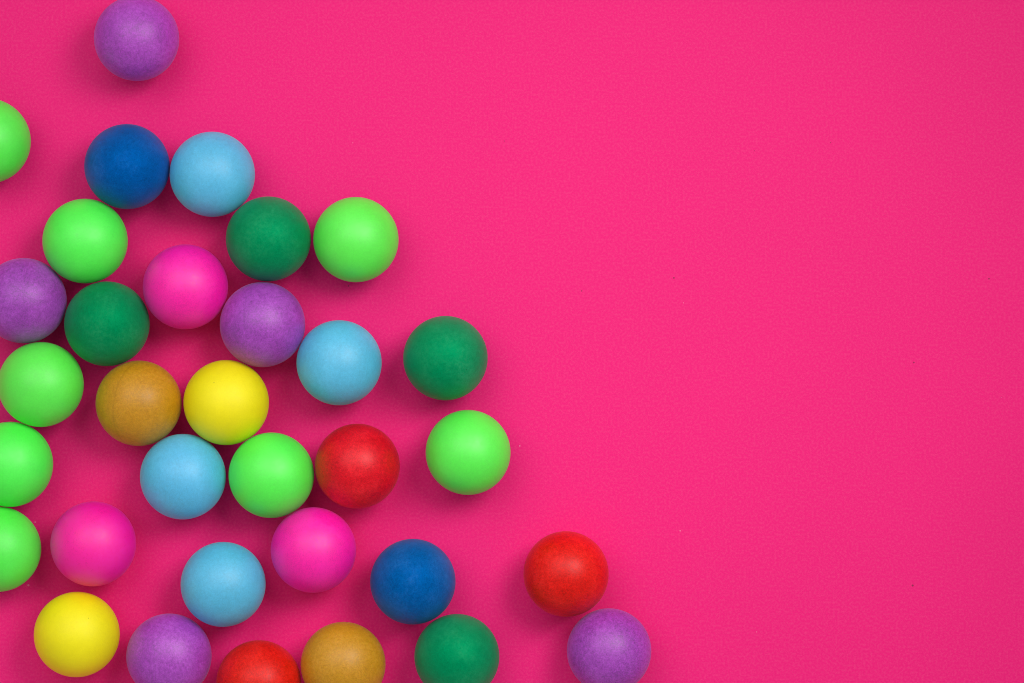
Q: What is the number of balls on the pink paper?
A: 33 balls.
